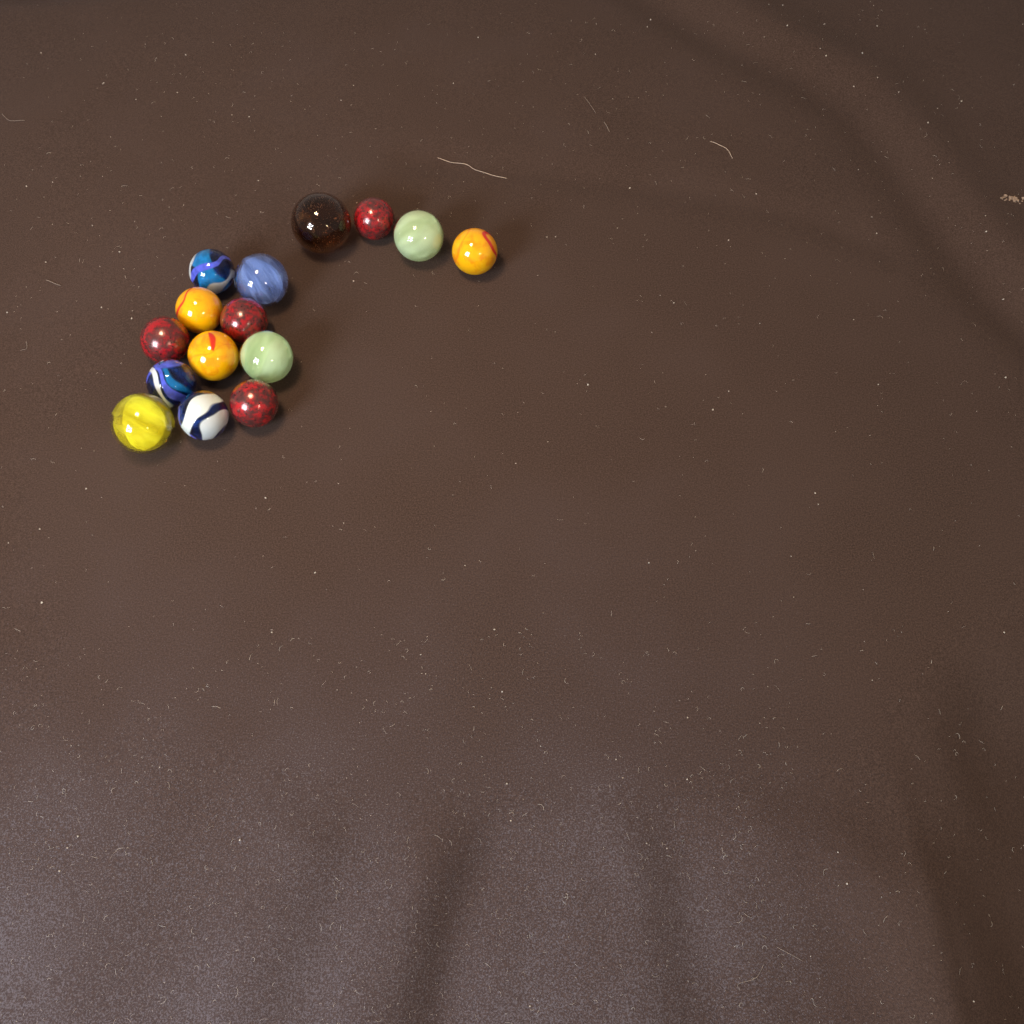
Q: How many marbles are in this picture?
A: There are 15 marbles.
